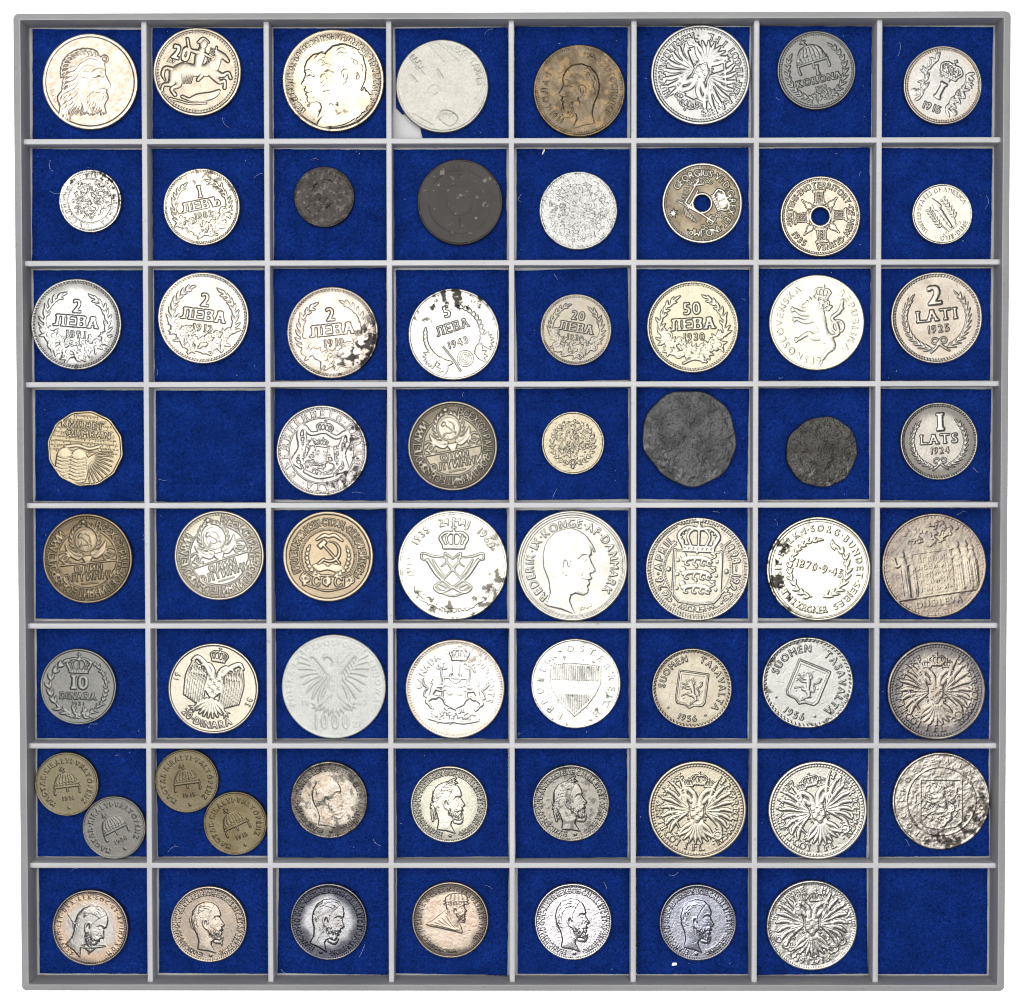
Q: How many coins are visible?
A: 64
